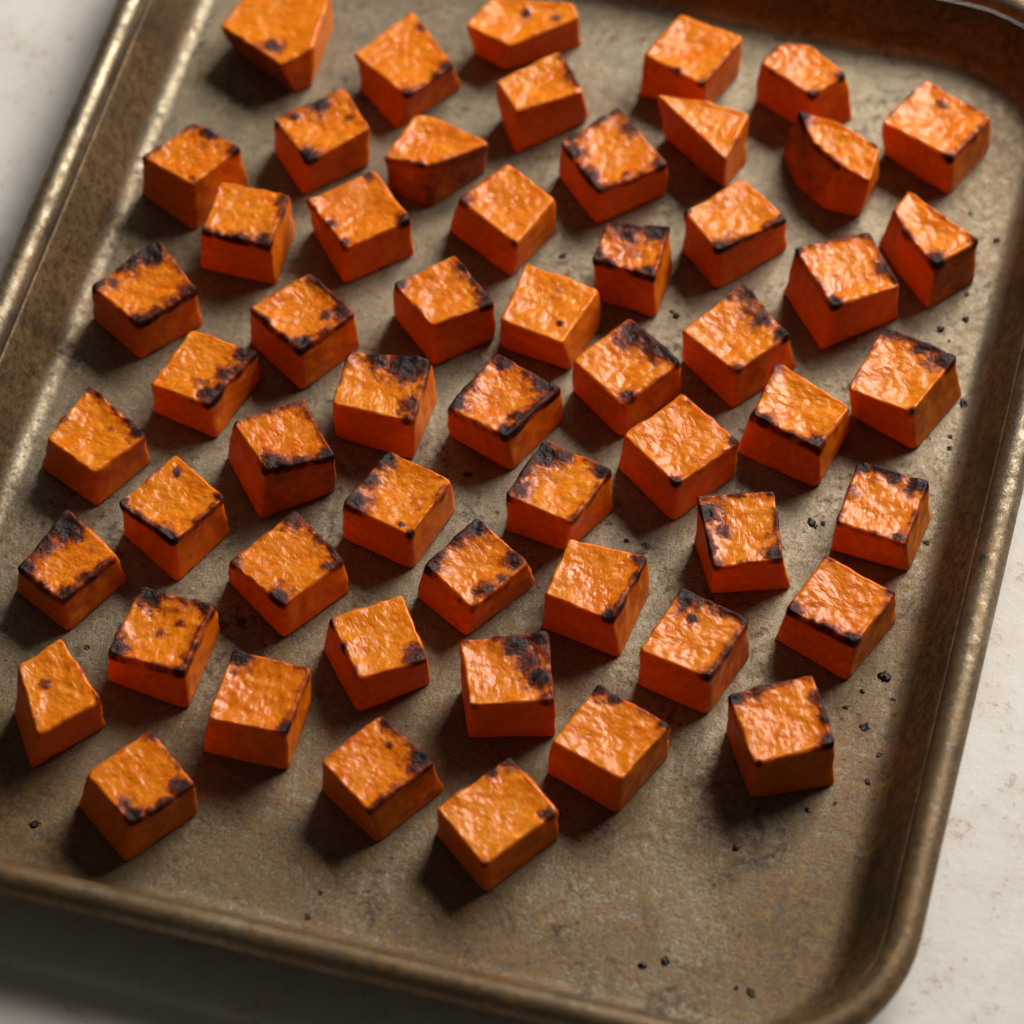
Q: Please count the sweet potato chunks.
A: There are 55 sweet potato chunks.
